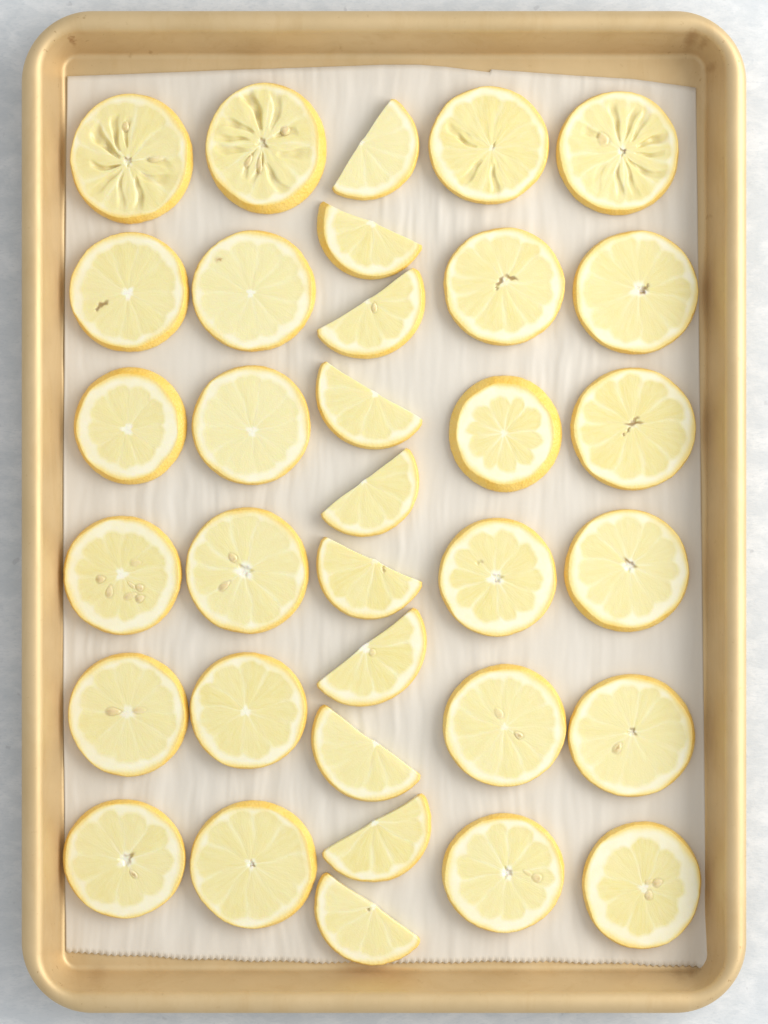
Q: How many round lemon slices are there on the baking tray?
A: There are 24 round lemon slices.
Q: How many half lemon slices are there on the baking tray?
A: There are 10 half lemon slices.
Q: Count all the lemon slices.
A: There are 34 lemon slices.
